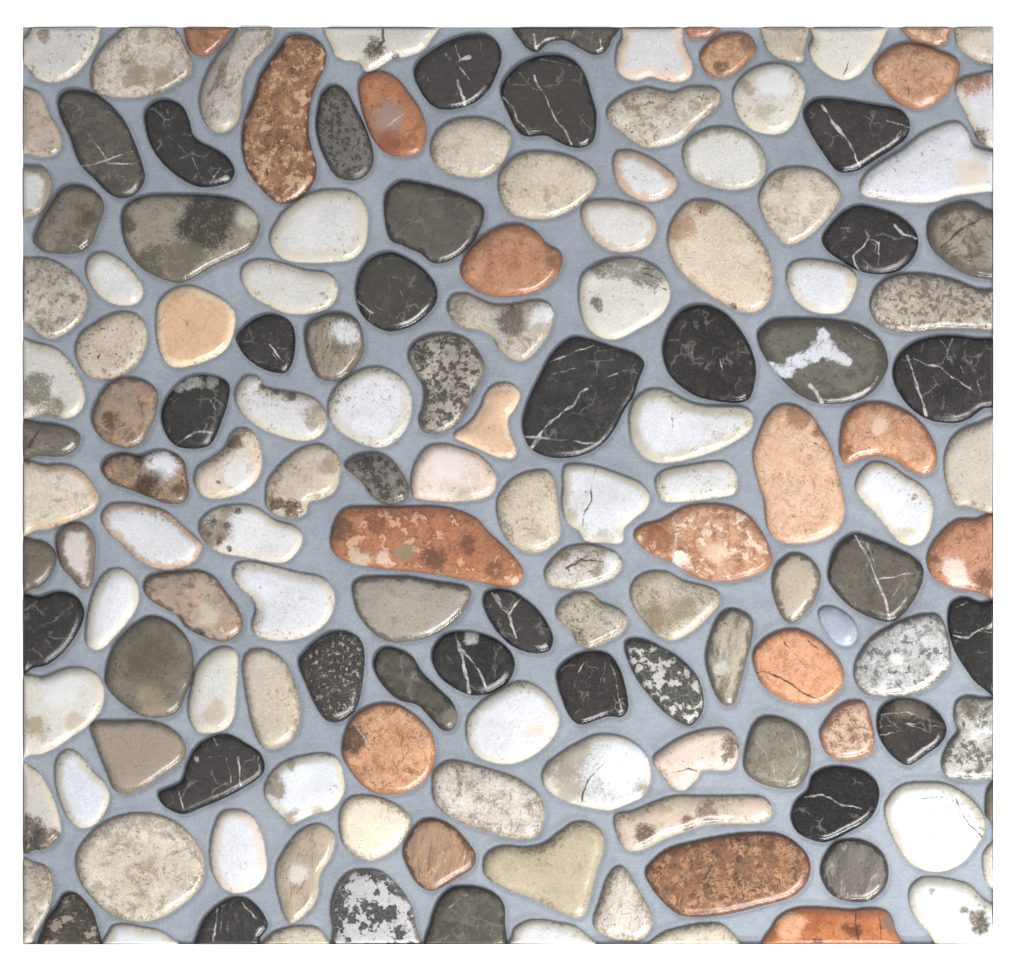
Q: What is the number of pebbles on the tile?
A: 151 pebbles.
